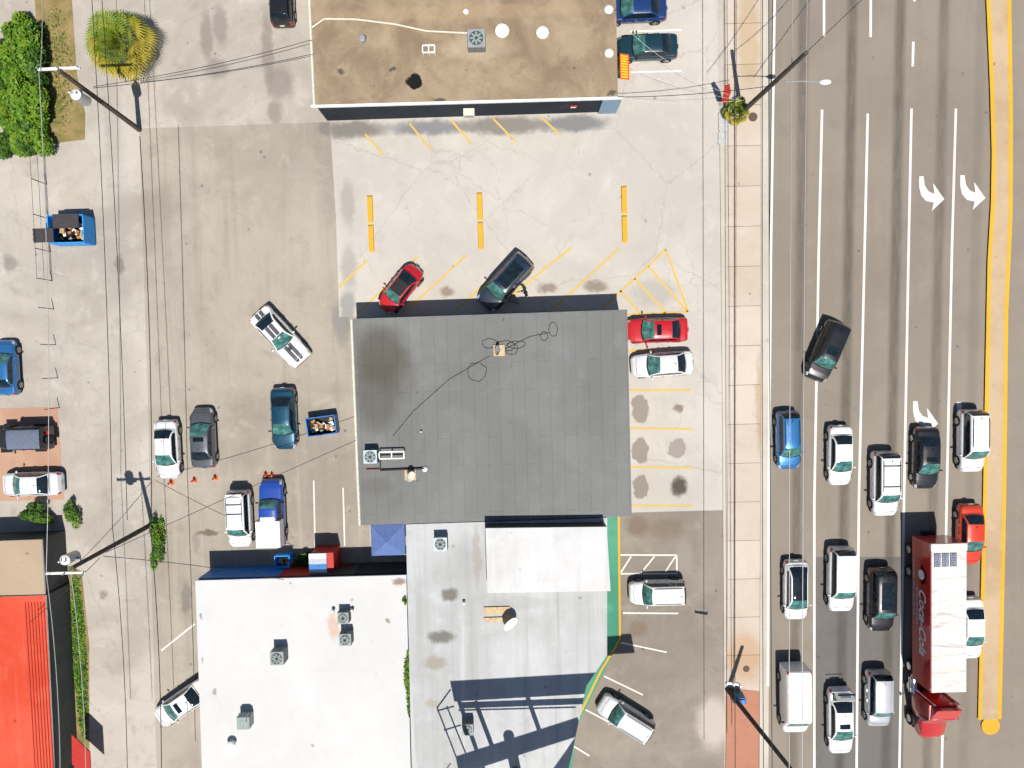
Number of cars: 31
